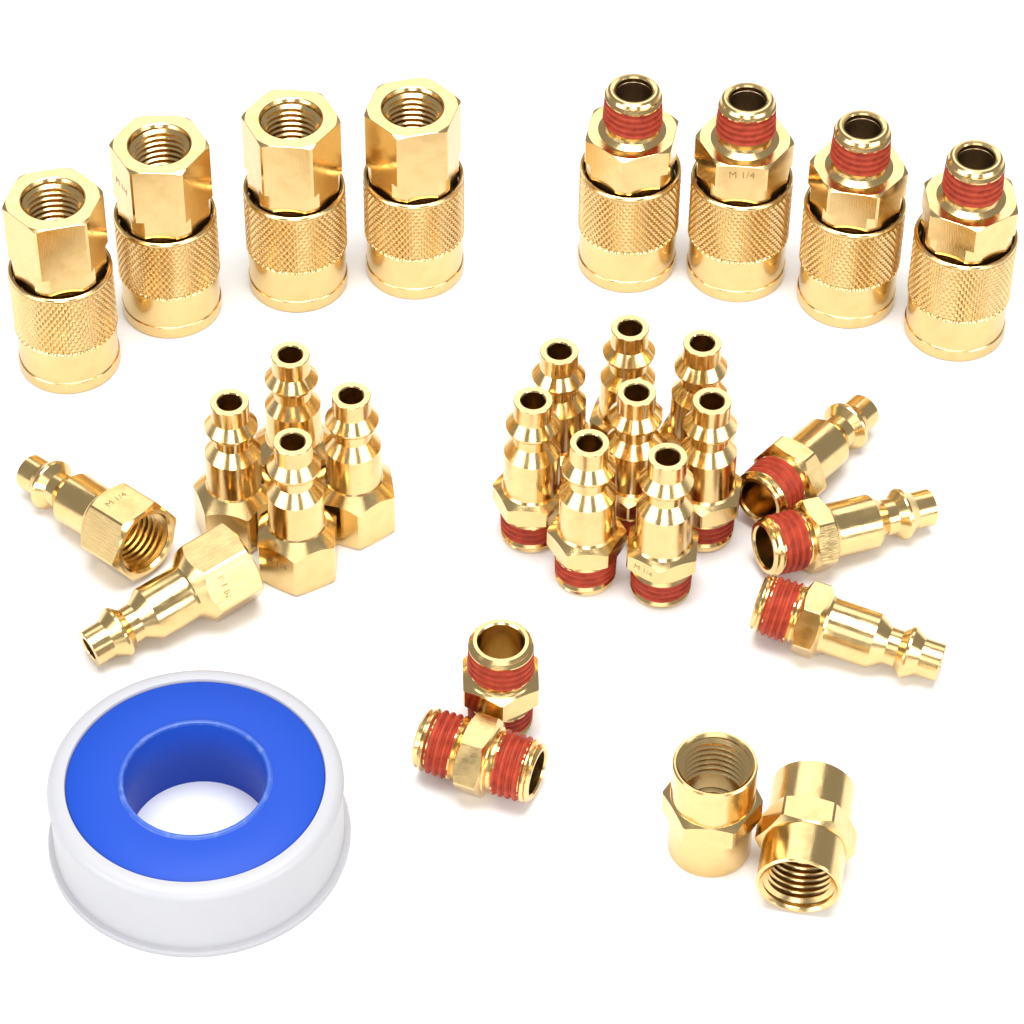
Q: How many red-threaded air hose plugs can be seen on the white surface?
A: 11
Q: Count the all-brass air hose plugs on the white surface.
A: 6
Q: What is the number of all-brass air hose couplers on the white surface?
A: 4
